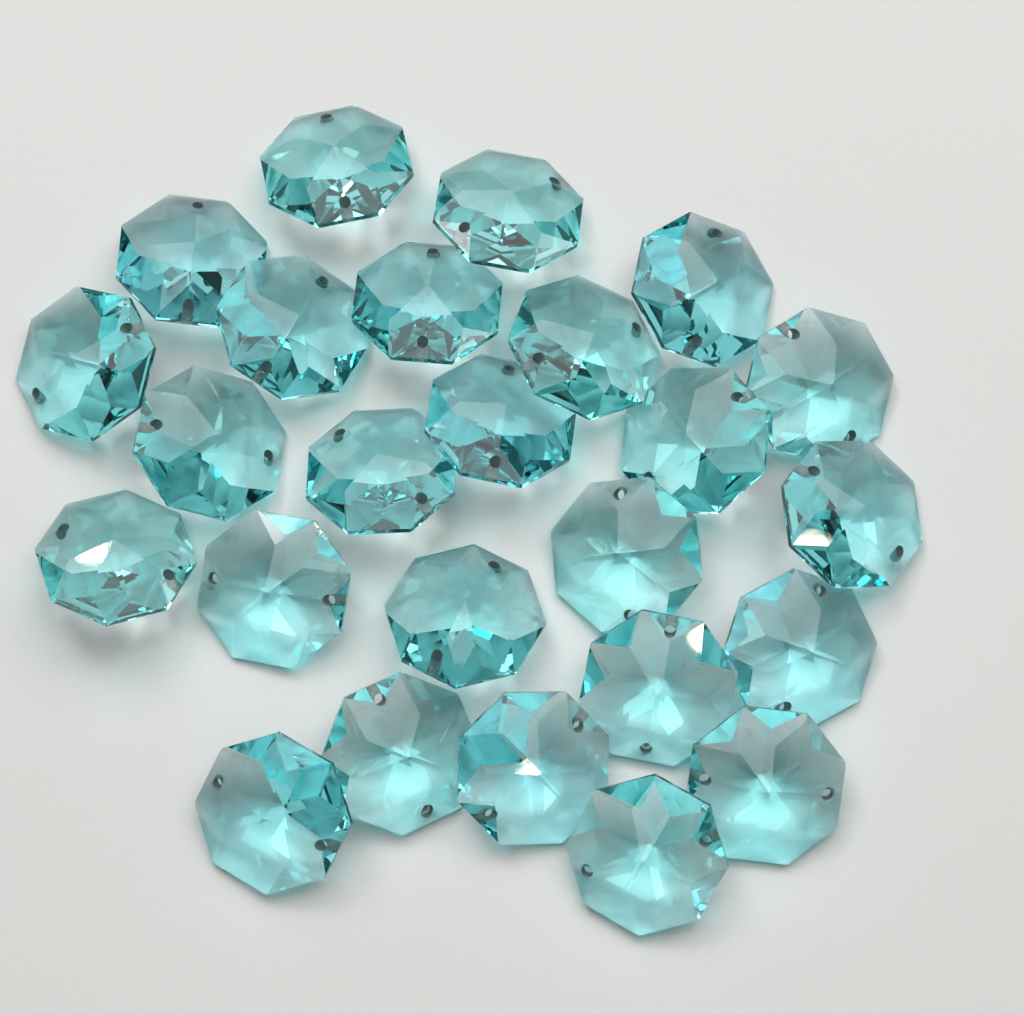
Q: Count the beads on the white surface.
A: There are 25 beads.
